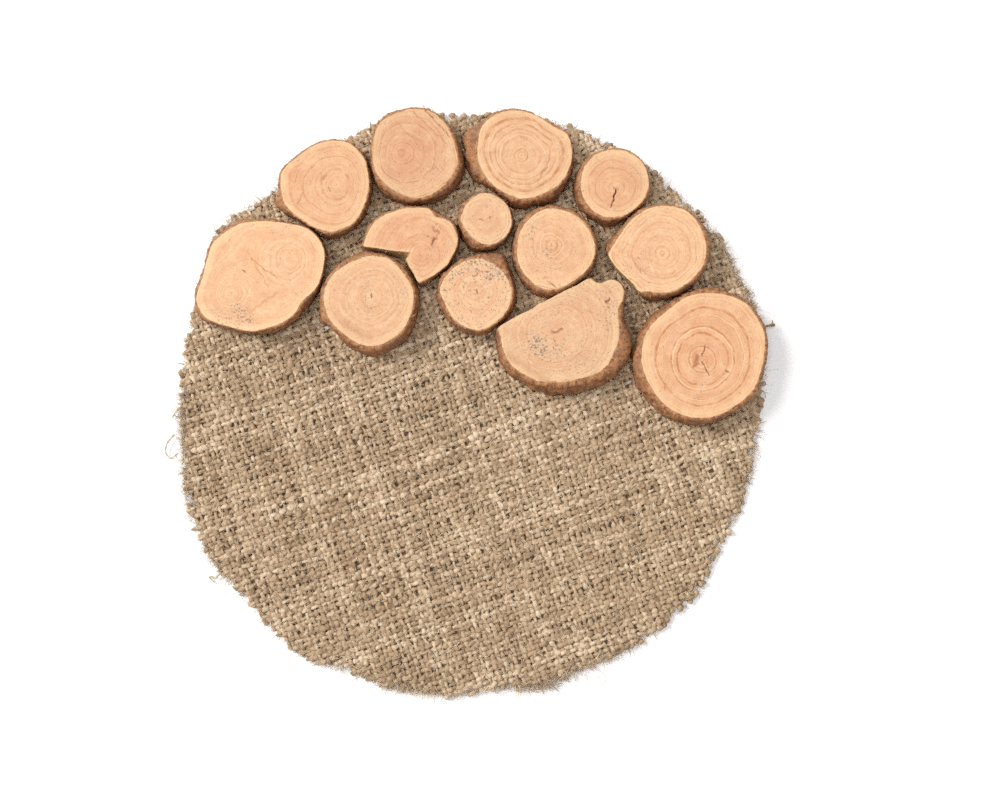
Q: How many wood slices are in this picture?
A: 13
